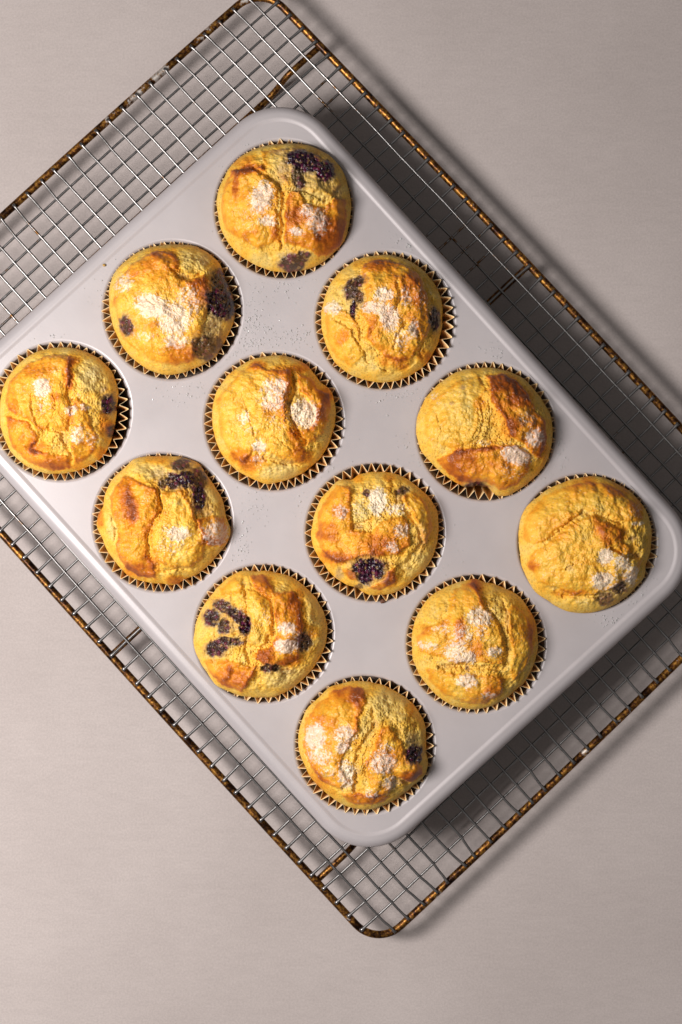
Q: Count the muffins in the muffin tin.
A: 12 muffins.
